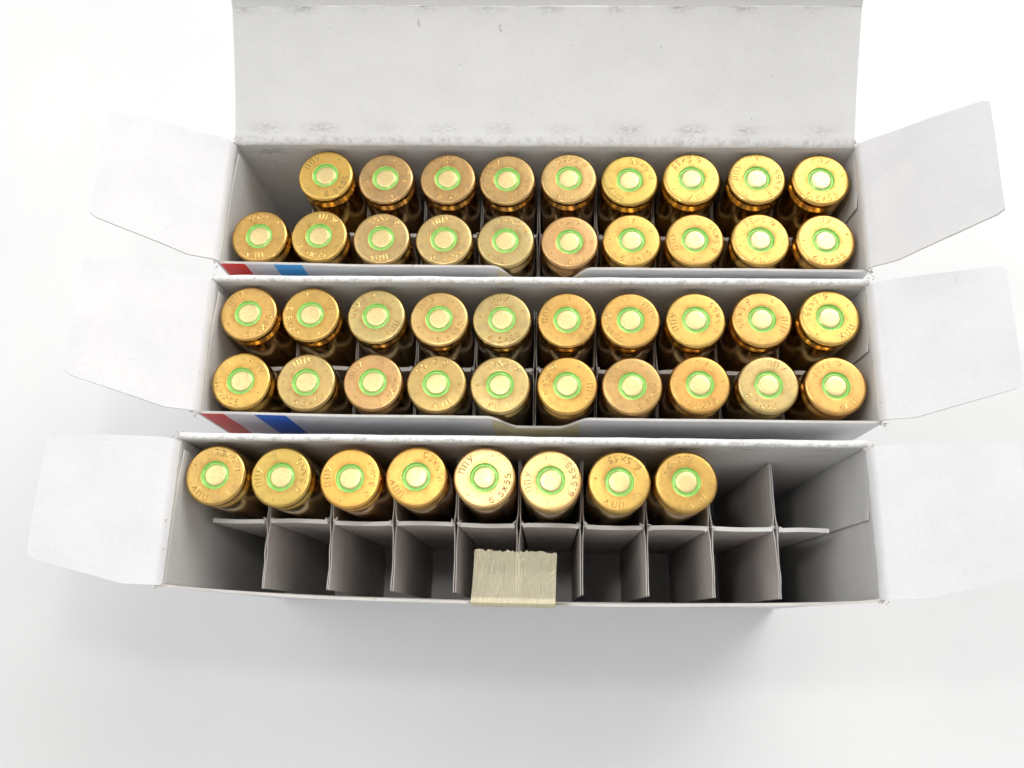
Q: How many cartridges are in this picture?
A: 47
